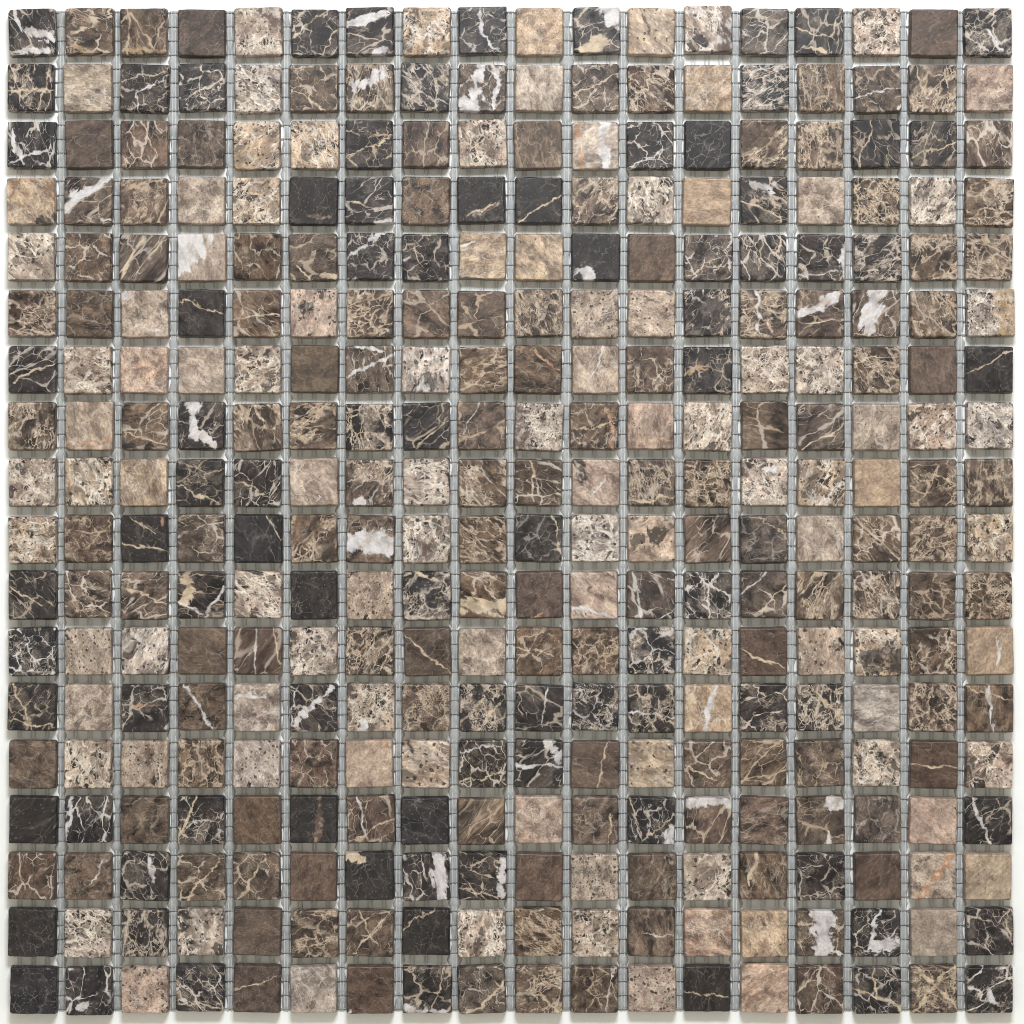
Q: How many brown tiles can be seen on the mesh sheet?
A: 138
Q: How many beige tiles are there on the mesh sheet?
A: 102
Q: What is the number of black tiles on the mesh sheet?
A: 84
